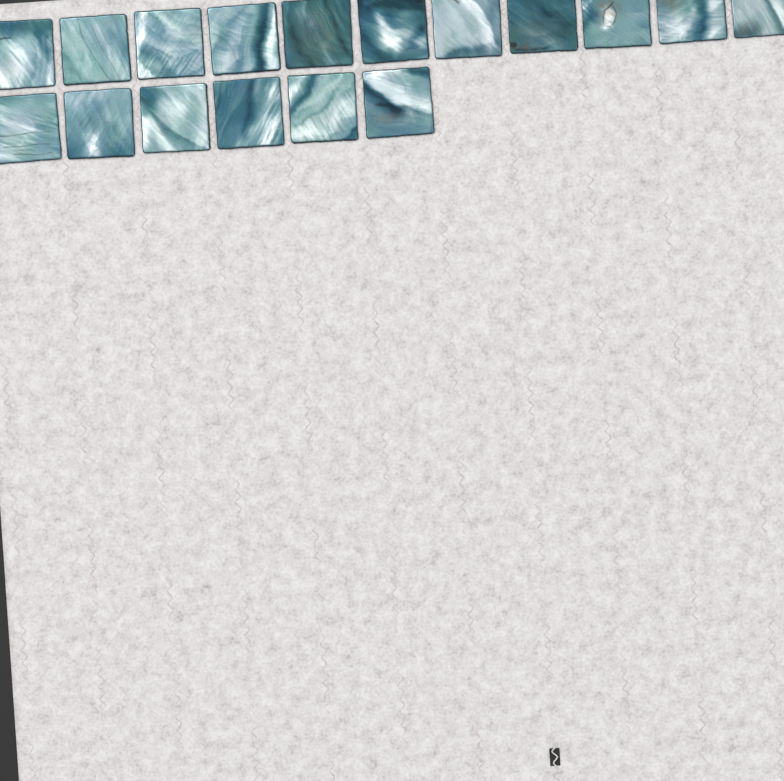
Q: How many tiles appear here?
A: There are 17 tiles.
